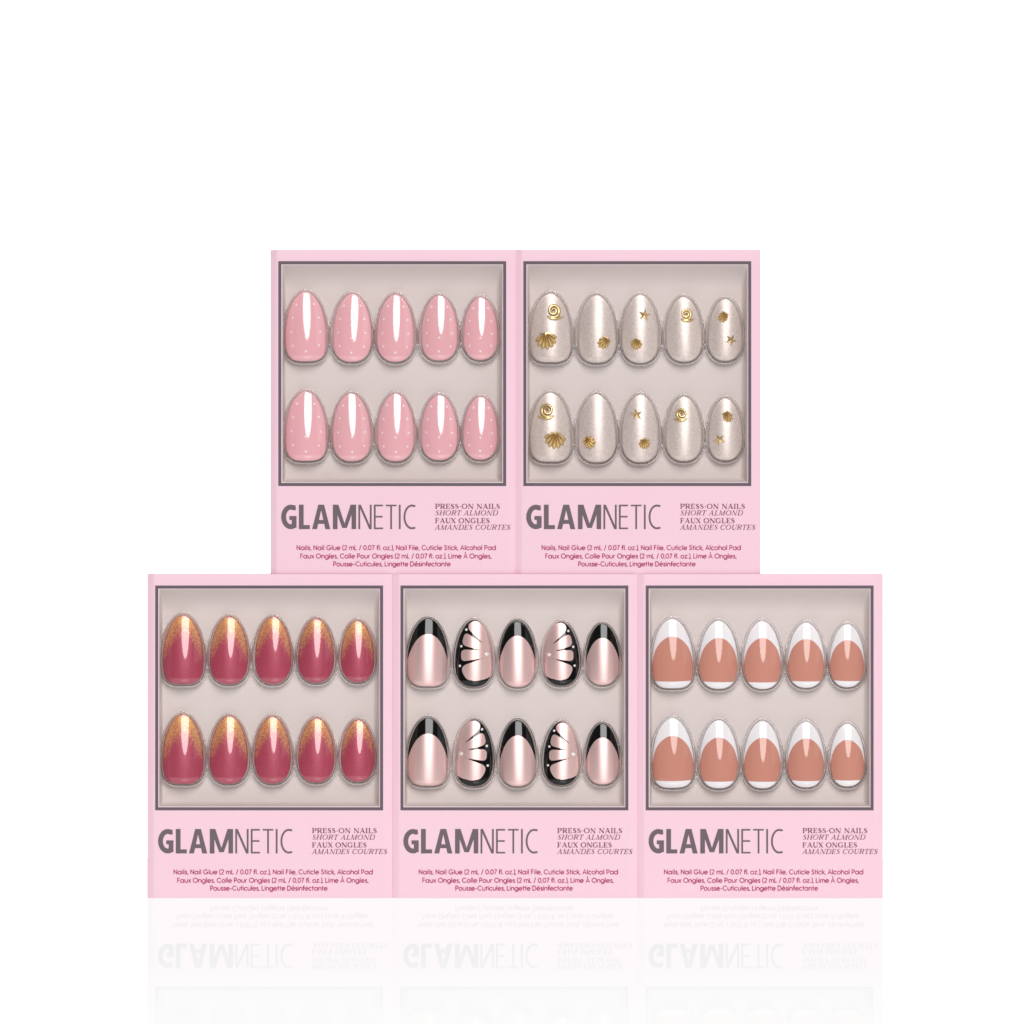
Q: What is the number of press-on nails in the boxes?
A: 50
